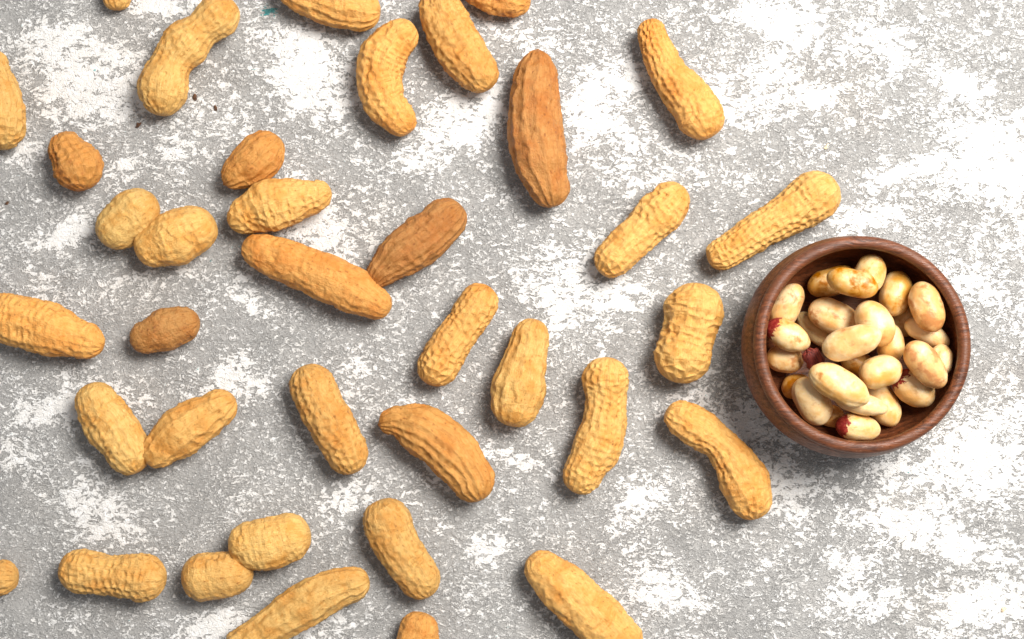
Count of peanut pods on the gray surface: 37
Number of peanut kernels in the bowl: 27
